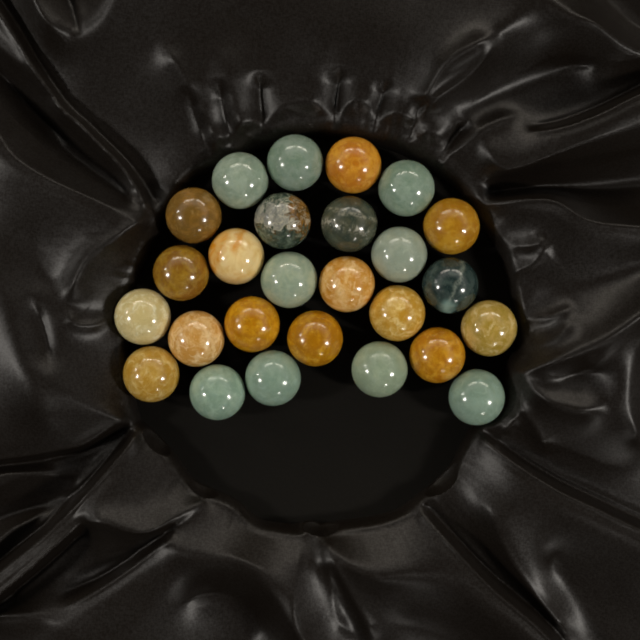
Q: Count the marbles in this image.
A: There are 26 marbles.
